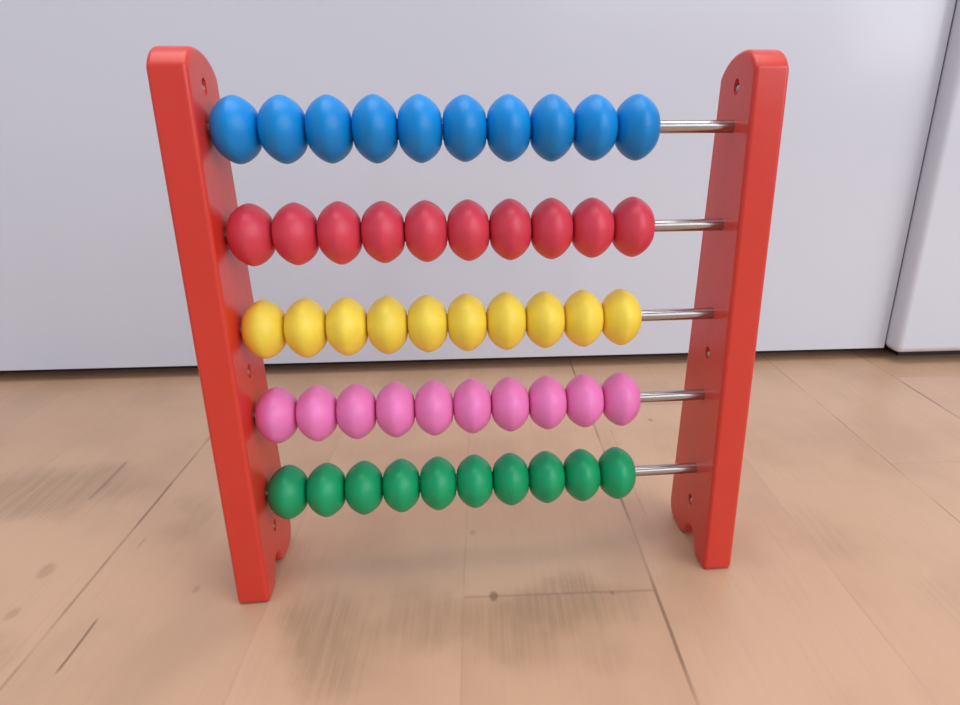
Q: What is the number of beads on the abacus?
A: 50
